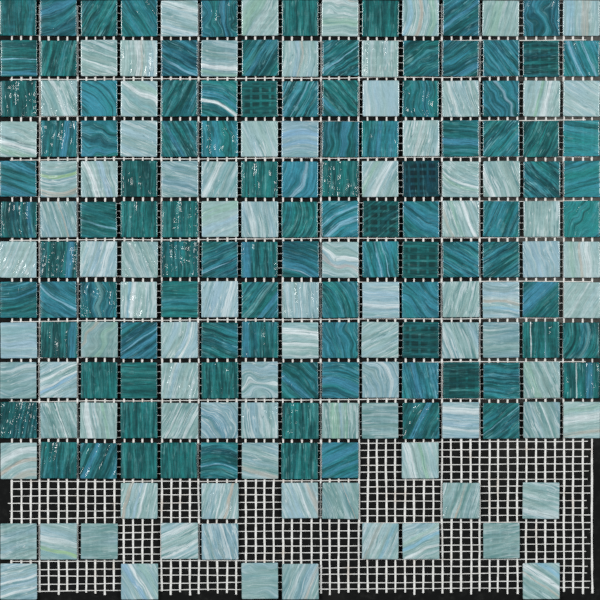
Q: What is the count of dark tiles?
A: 102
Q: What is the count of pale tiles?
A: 92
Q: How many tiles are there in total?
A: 194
